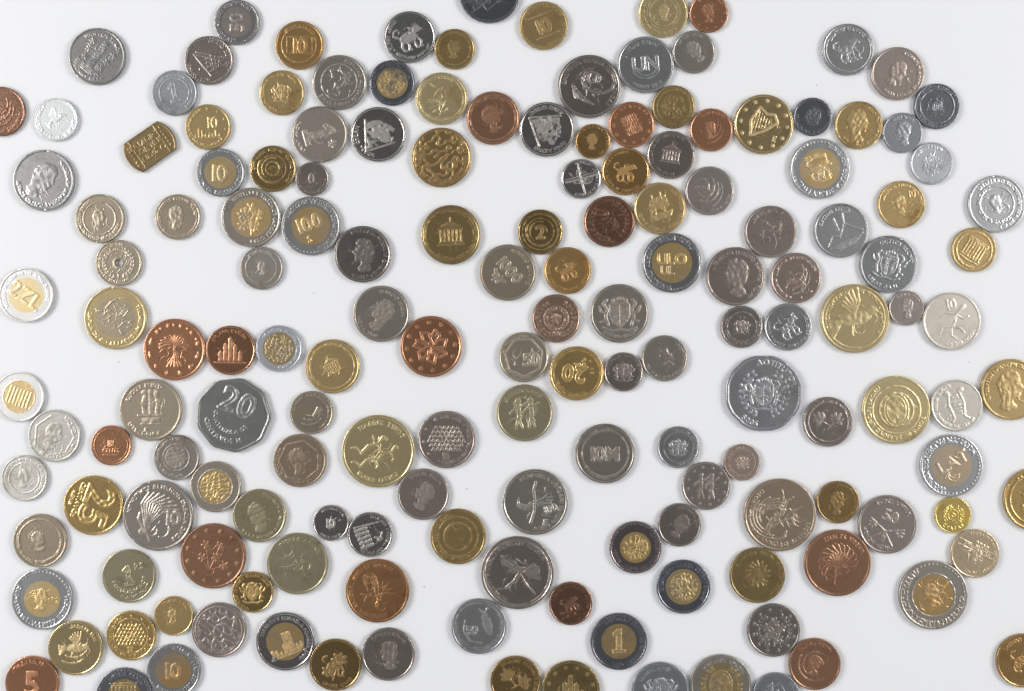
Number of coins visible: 161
